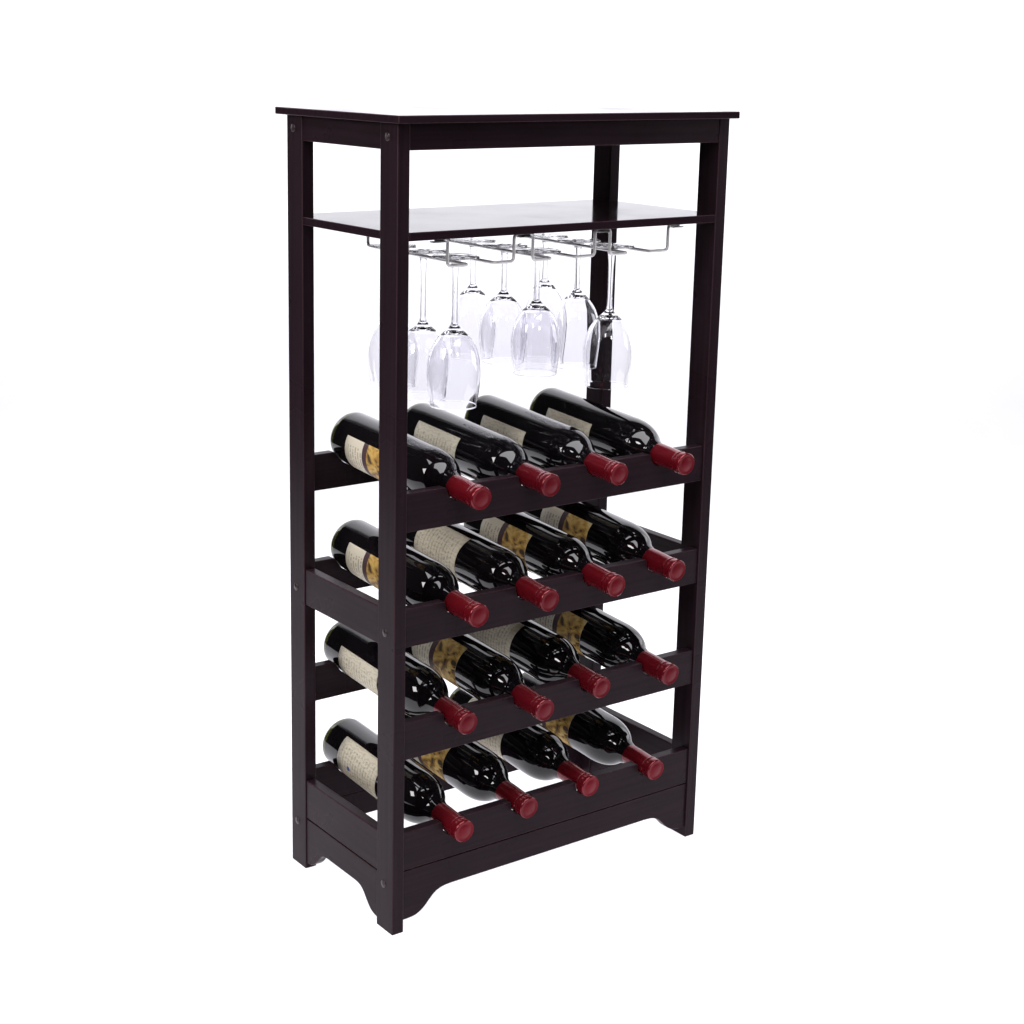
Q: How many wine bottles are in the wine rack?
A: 16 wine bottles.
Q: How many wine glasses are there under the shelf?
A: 9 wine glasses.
